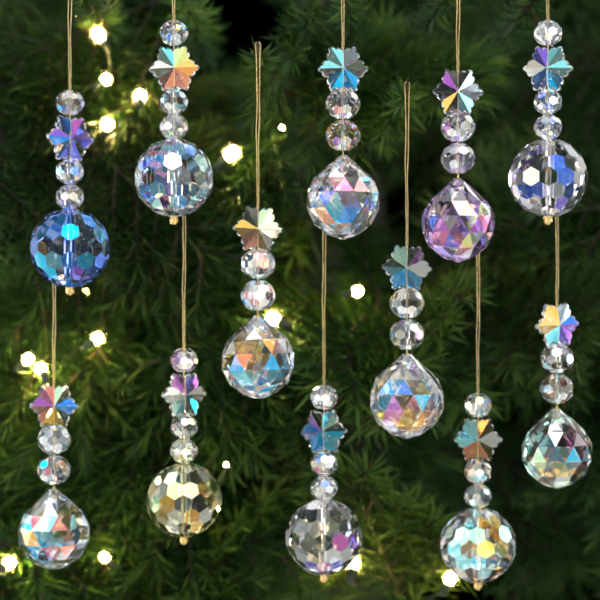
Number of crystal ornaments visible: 12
